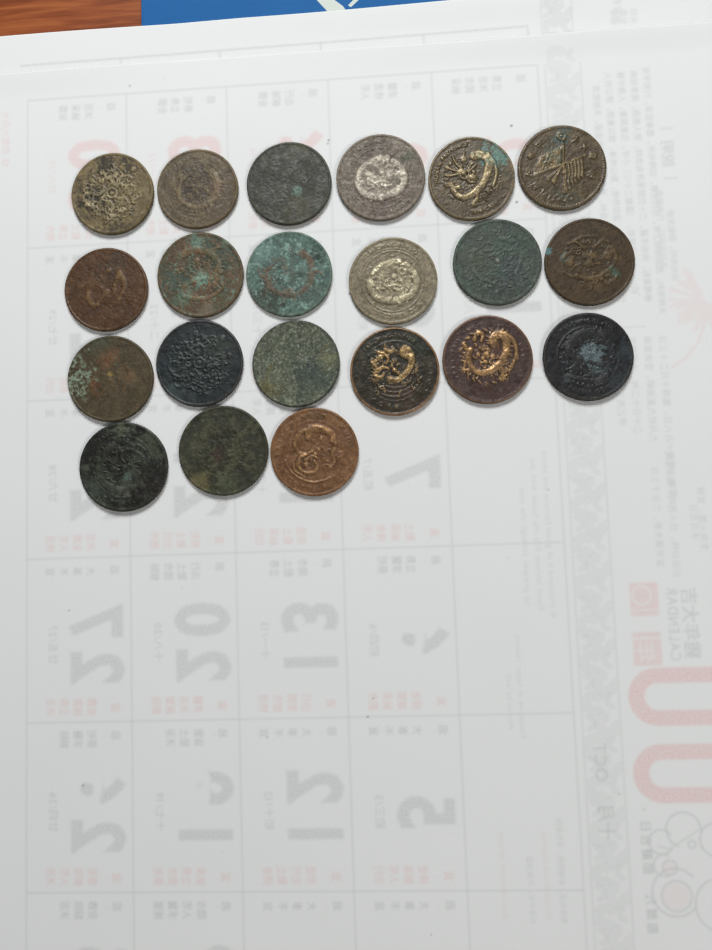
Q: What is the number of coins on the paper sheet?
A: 21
